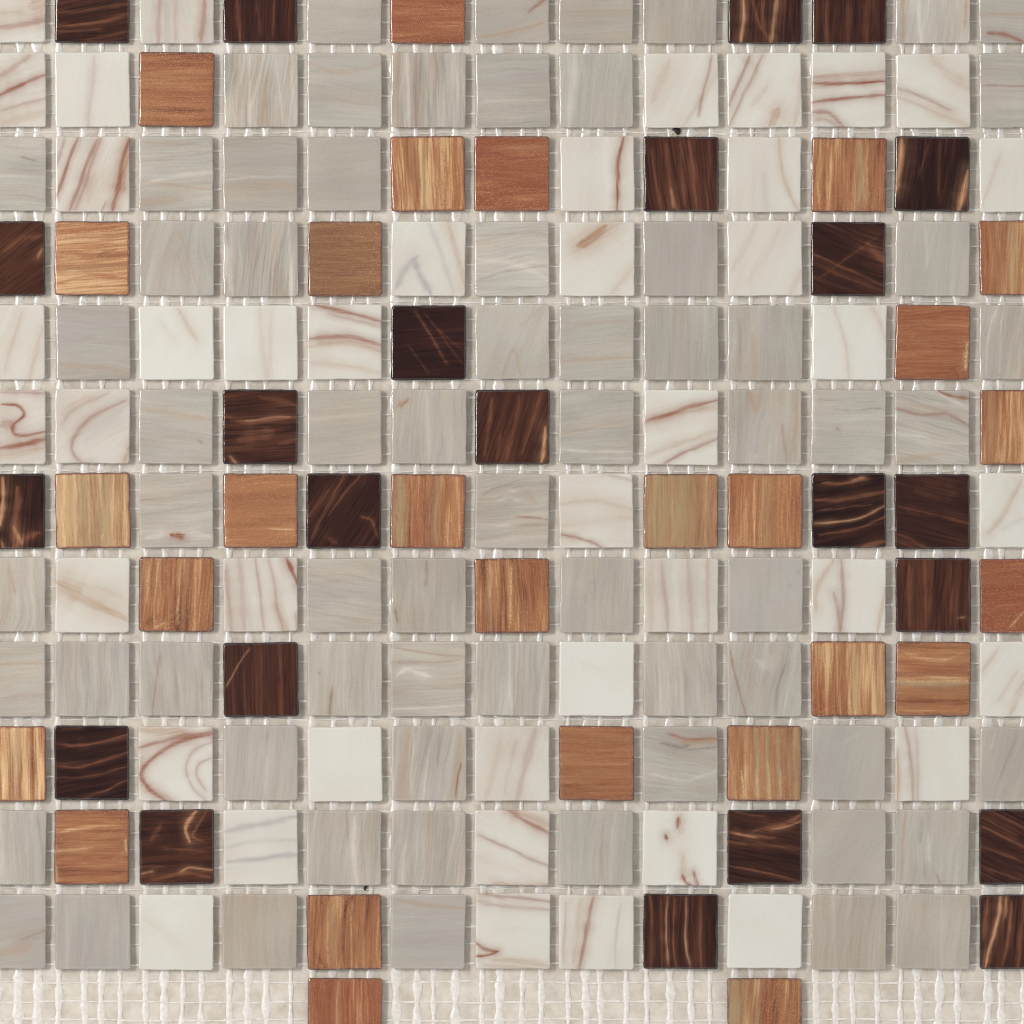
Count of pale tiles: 108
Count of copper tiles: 27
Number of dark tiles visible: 23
